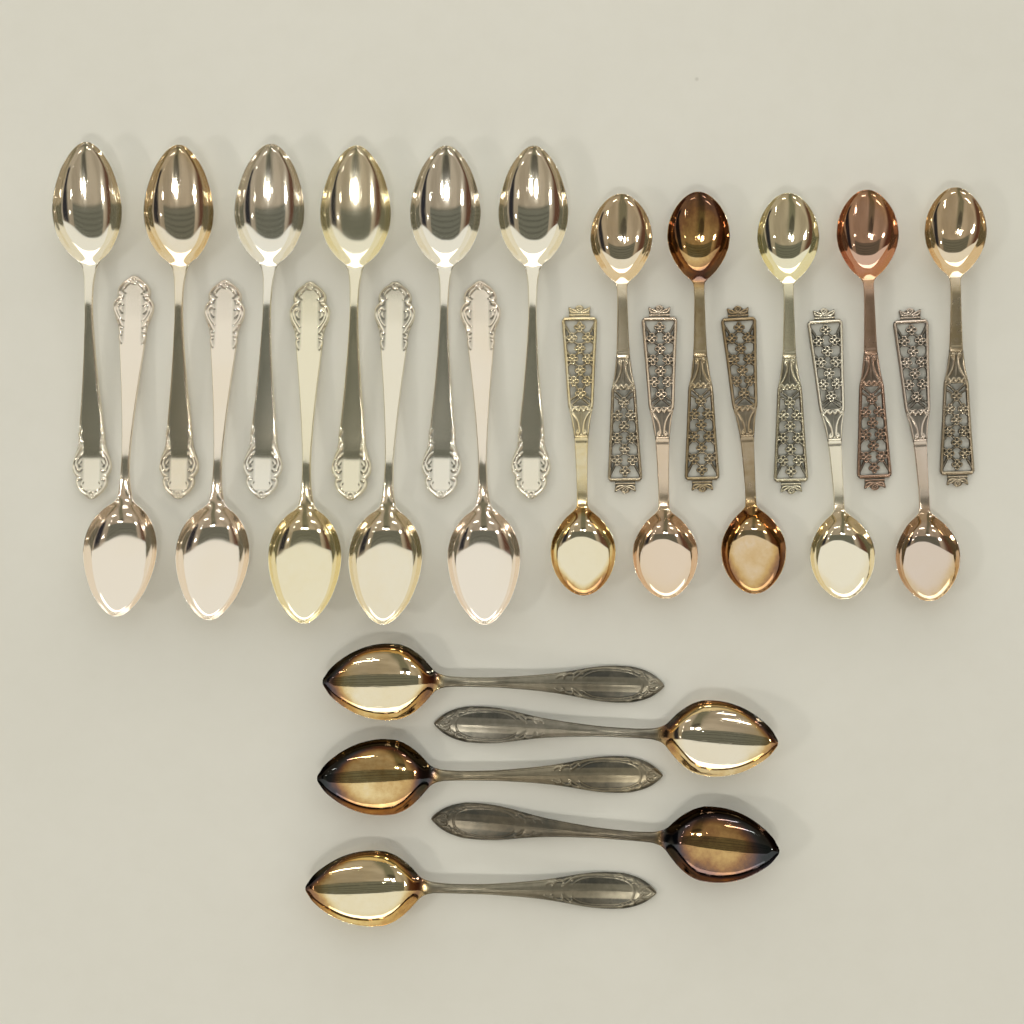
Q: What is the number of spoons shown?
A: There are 26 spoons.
